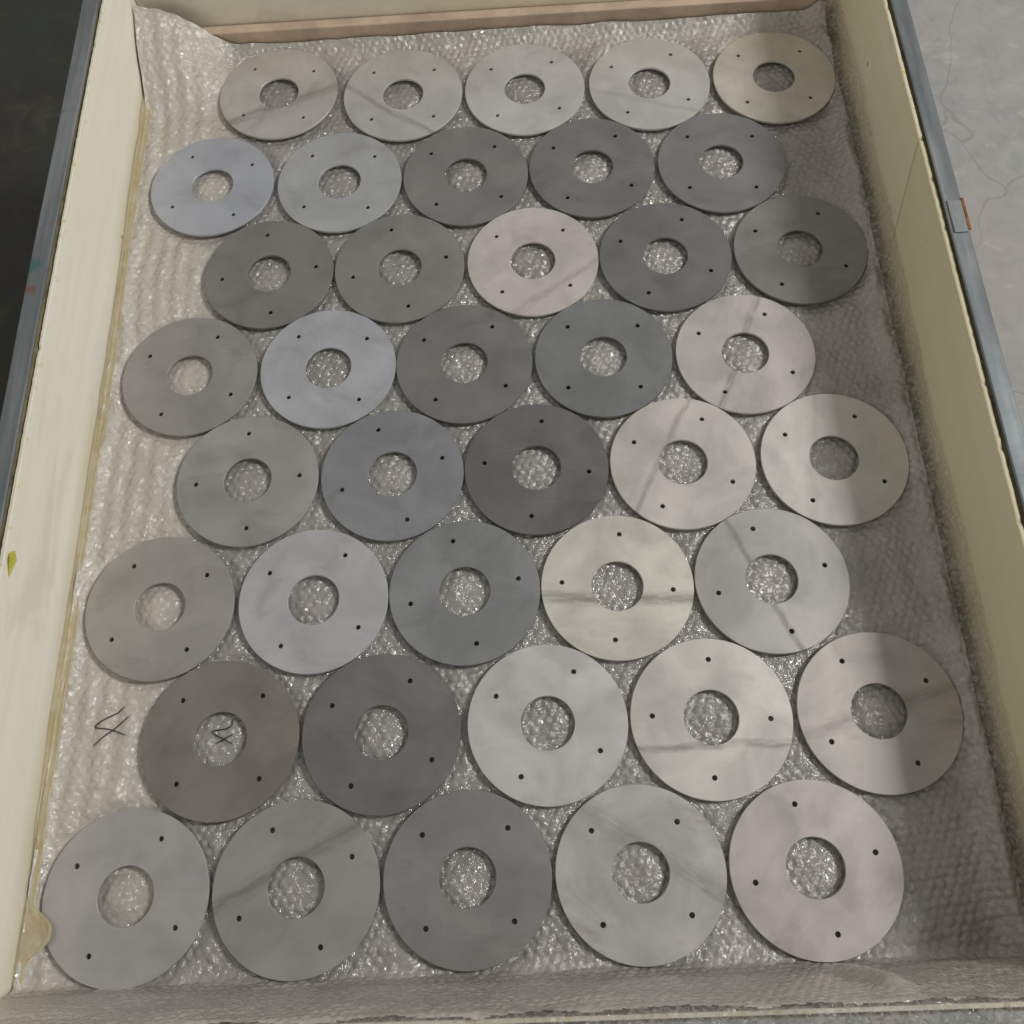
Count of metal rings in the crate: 40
